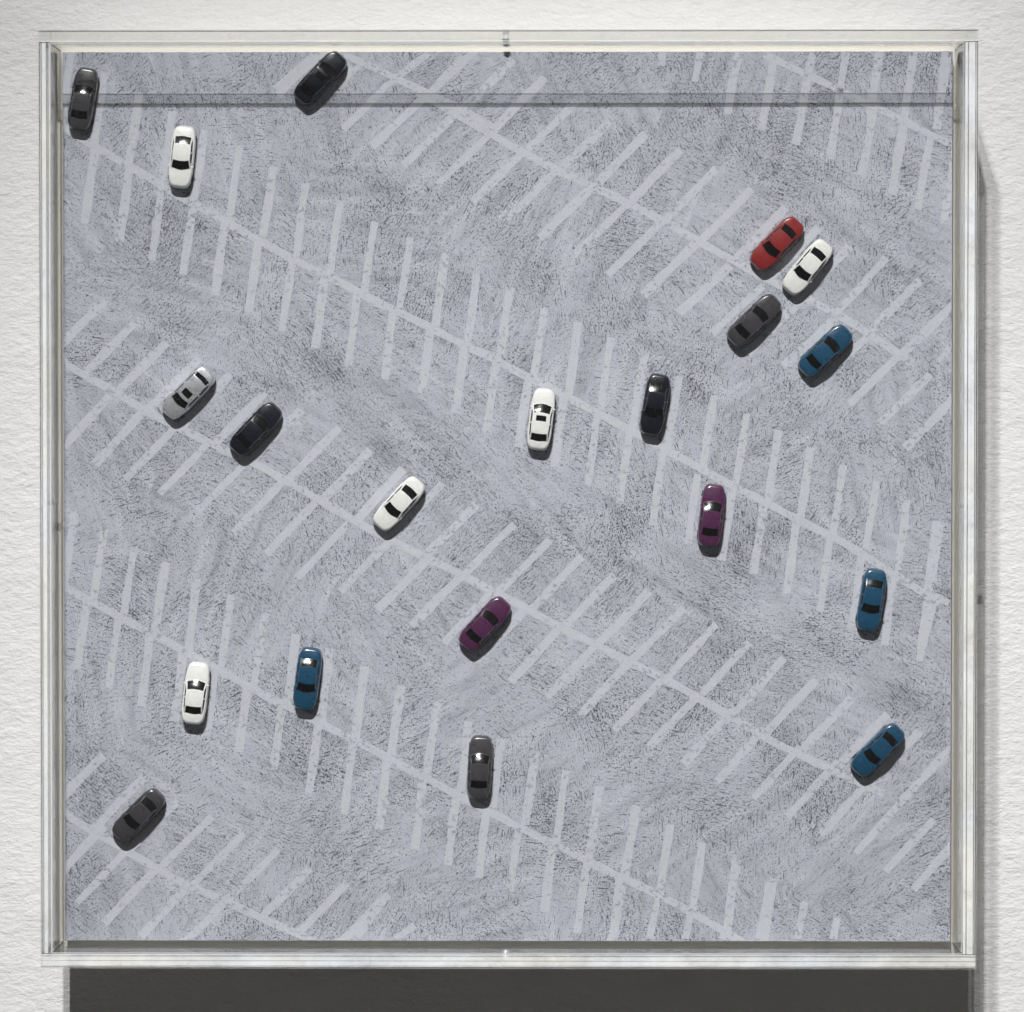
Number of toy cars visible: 20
